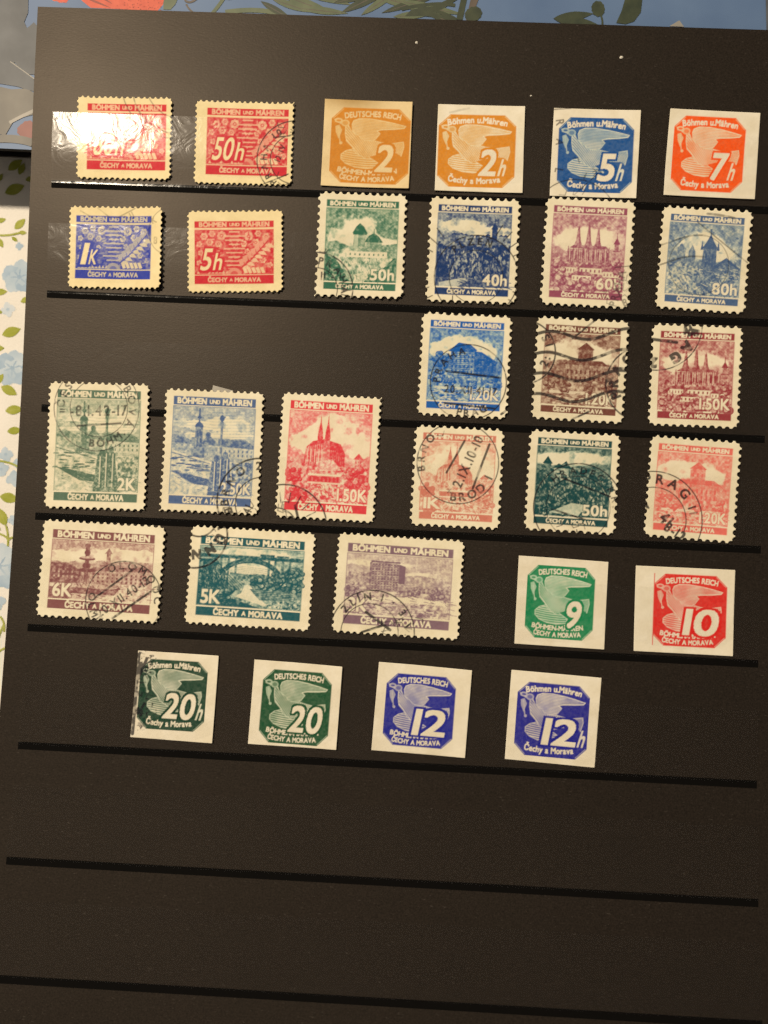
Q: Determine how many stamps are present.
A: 30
